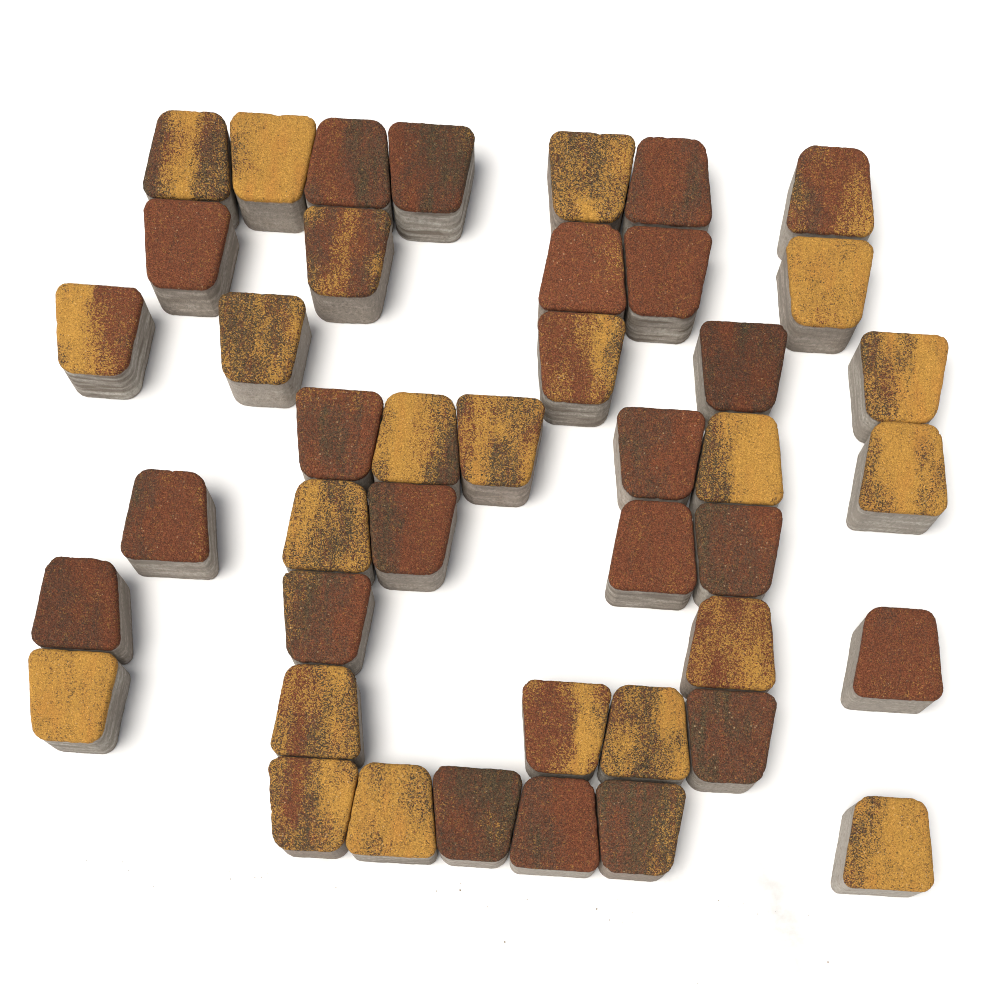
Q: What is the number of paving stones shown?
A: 43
